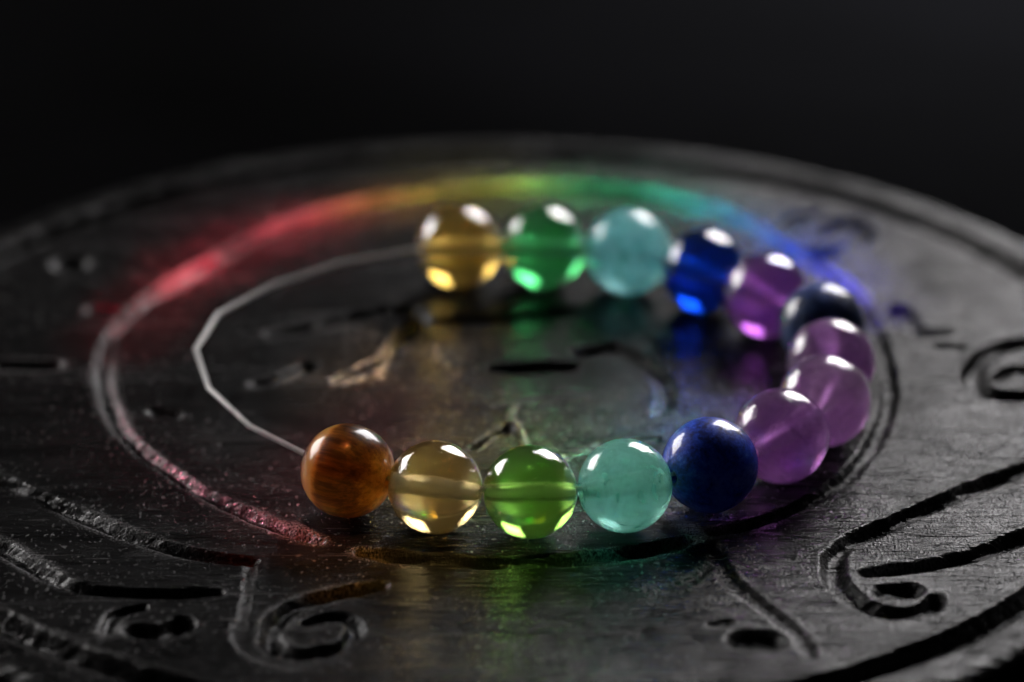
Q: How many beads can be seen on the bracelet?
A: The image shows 14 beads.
